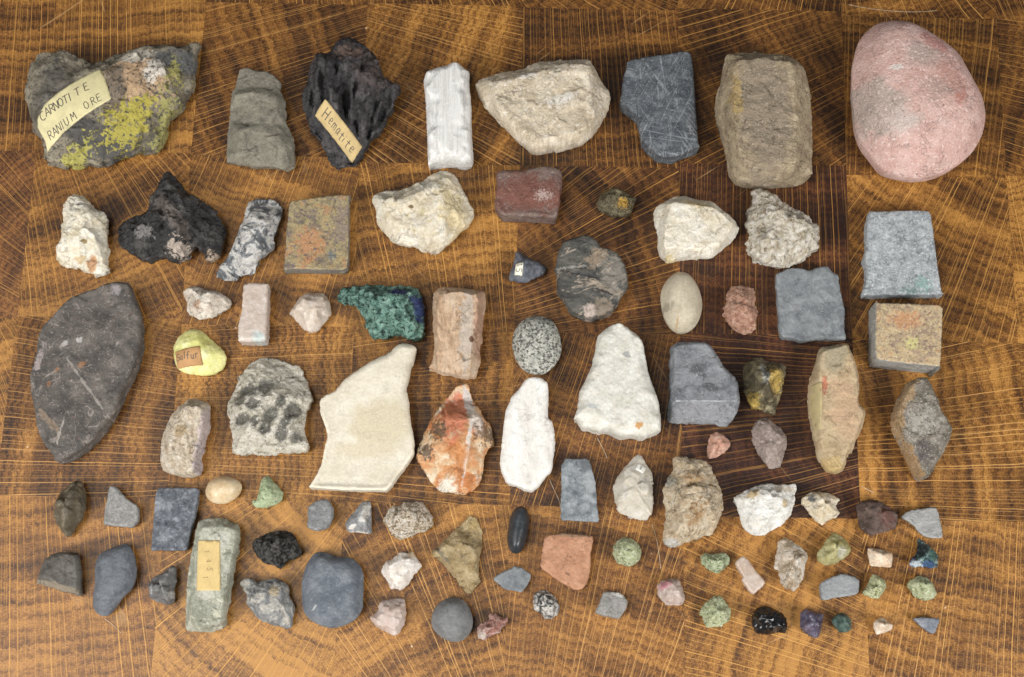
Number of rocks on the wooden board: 93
